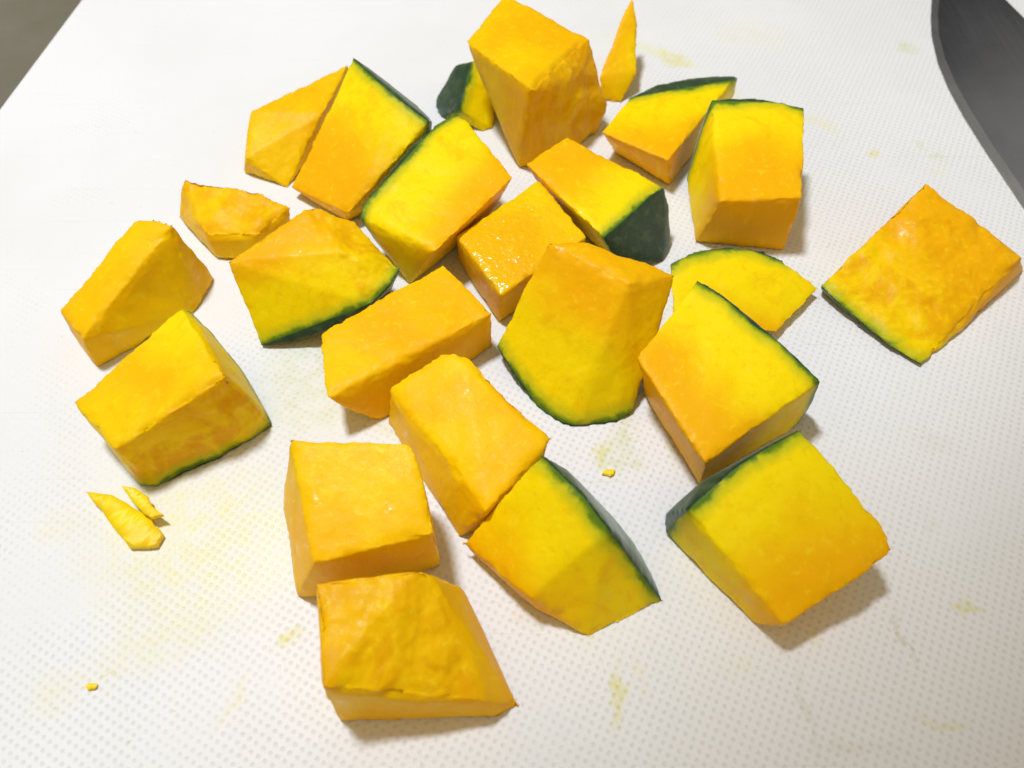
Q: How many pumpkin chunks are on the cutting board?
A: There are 24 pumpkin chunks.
